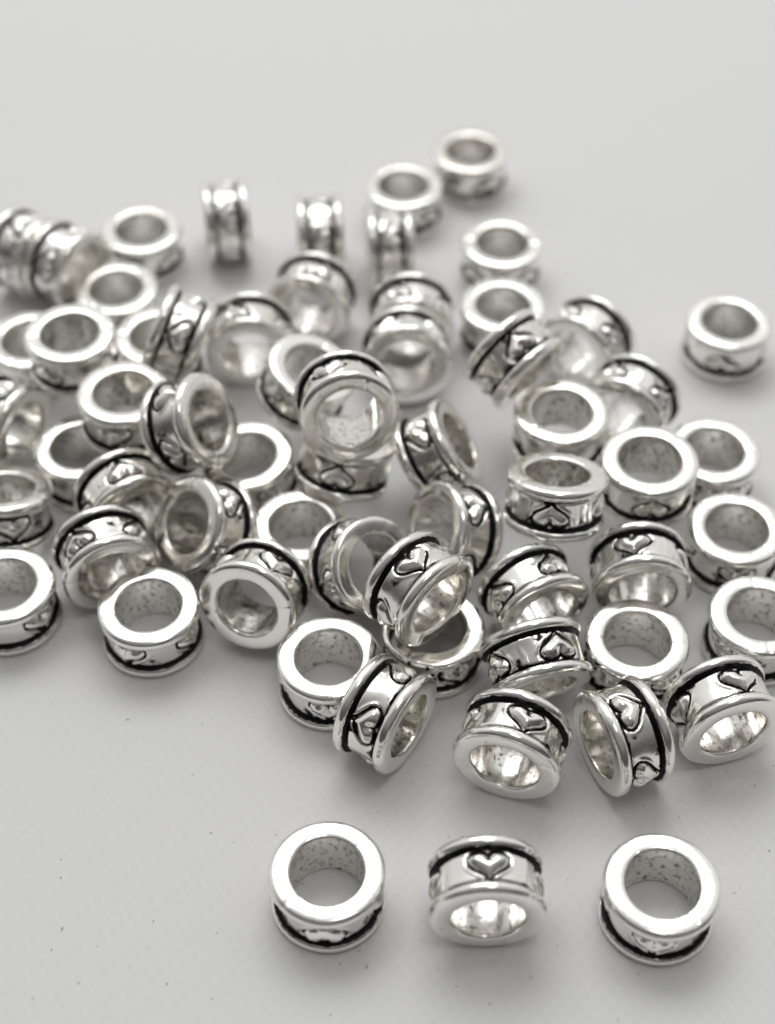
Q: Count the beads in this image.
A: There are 62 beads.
